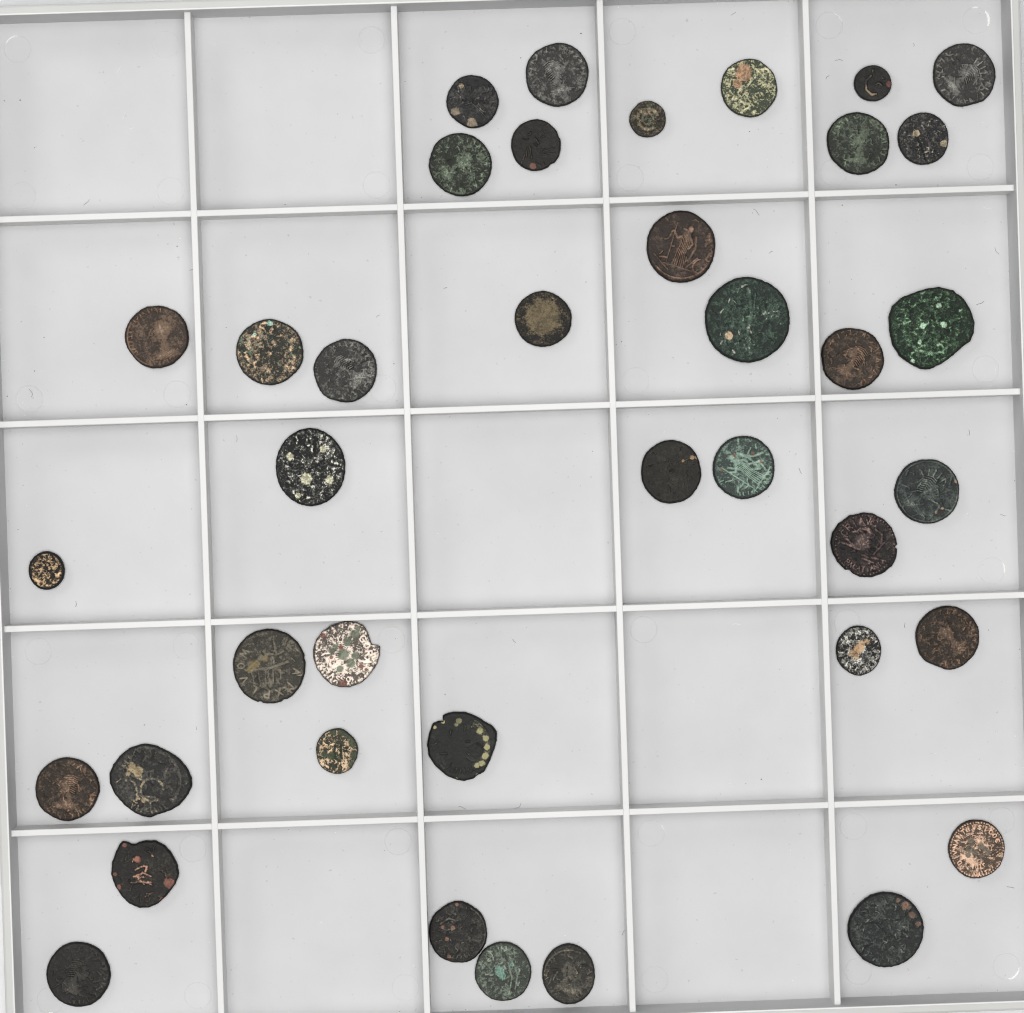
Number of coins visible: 39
